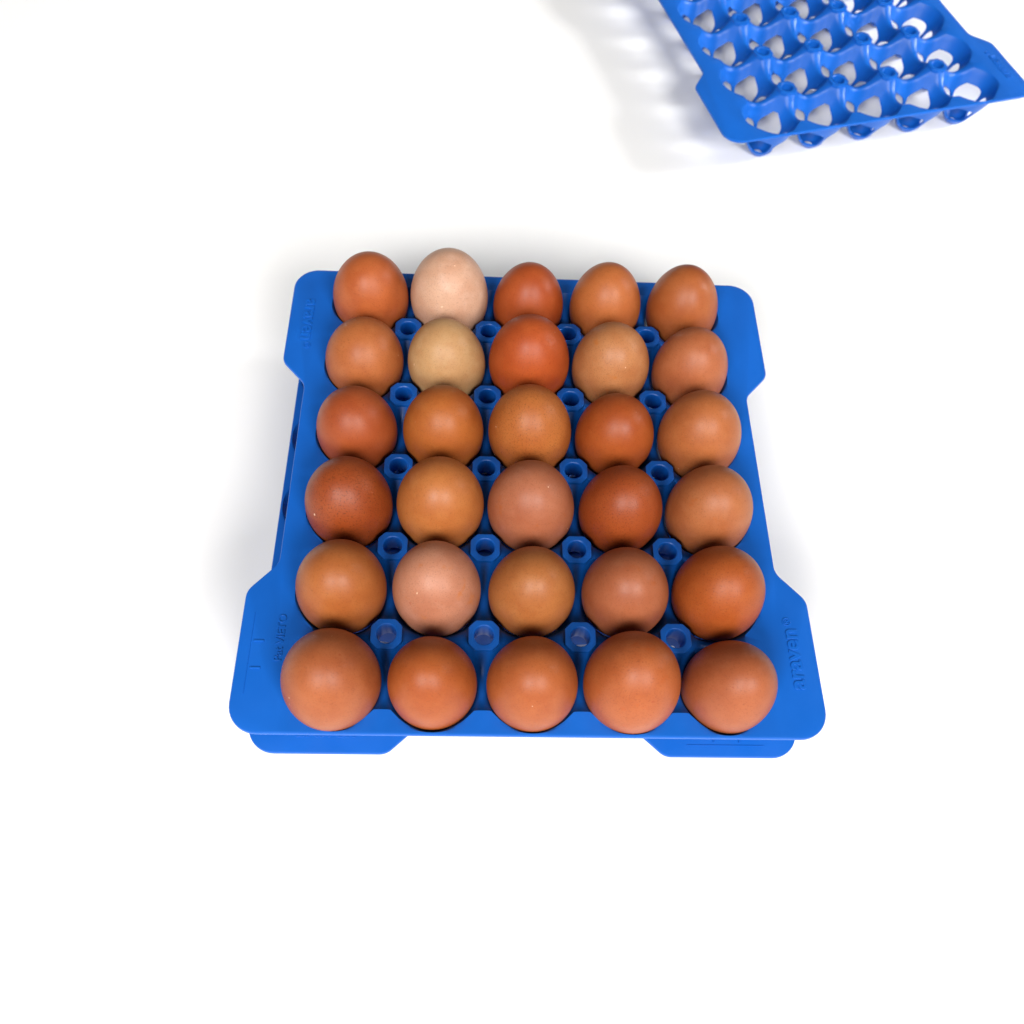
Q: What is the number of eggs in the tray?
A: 30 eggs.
